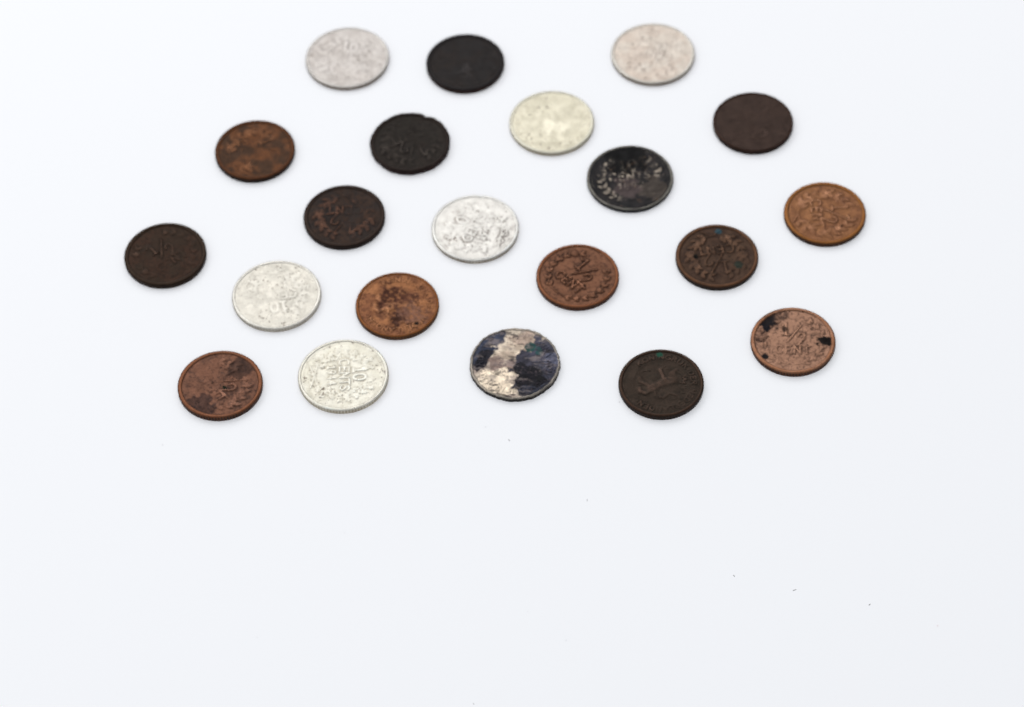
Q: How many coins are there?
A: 21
